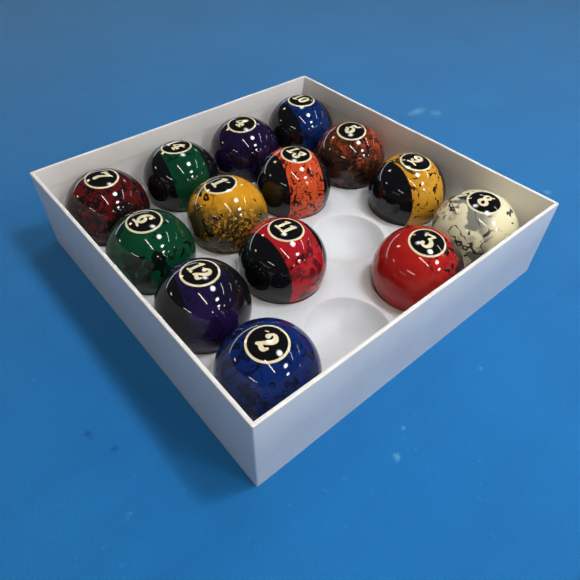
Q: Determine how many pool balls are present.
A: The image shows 14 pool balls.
